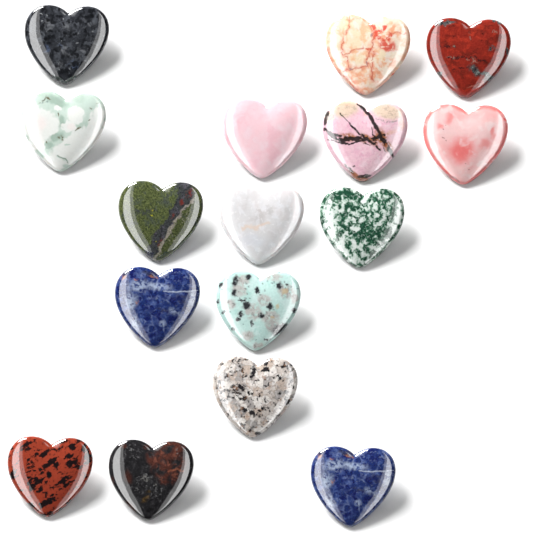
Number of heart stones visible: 16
